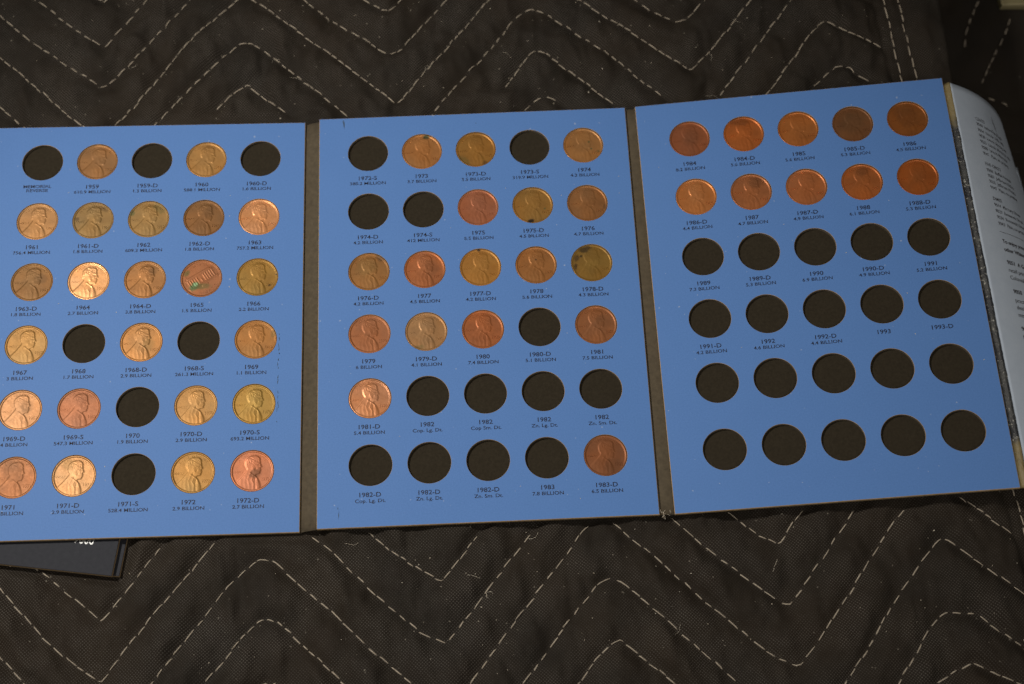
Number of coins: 50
